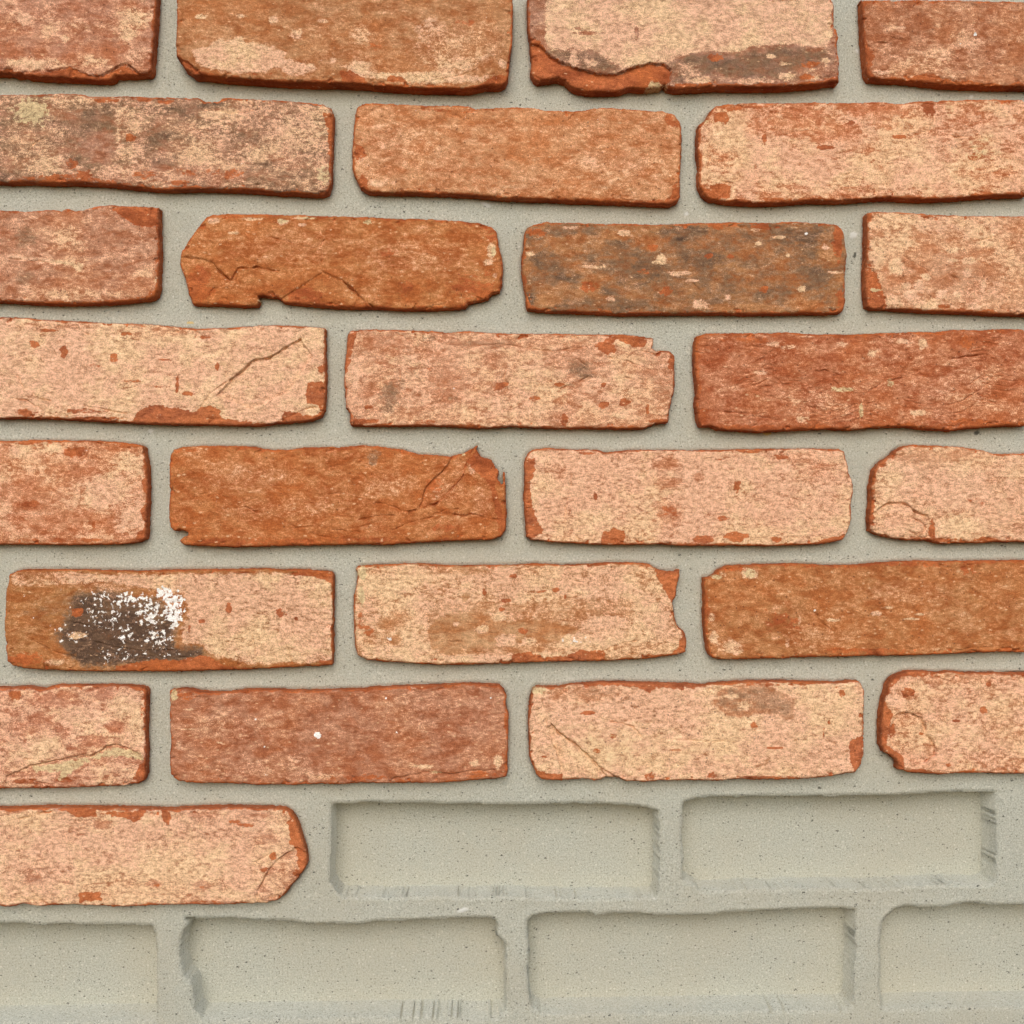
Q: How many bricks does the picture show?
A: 26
